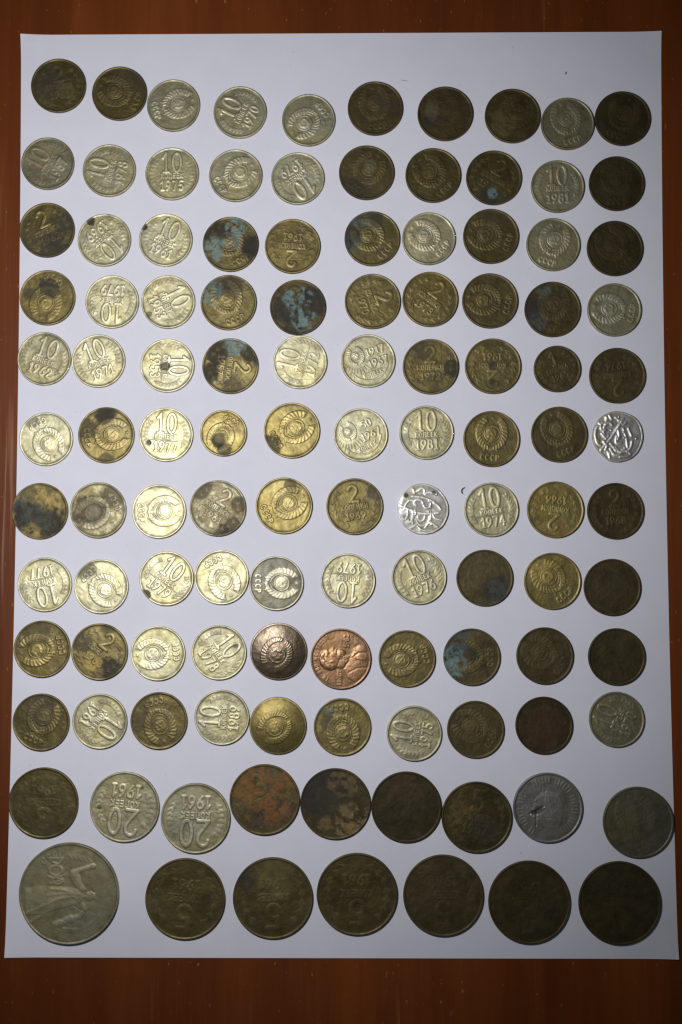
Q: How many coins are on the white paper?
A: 116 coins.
